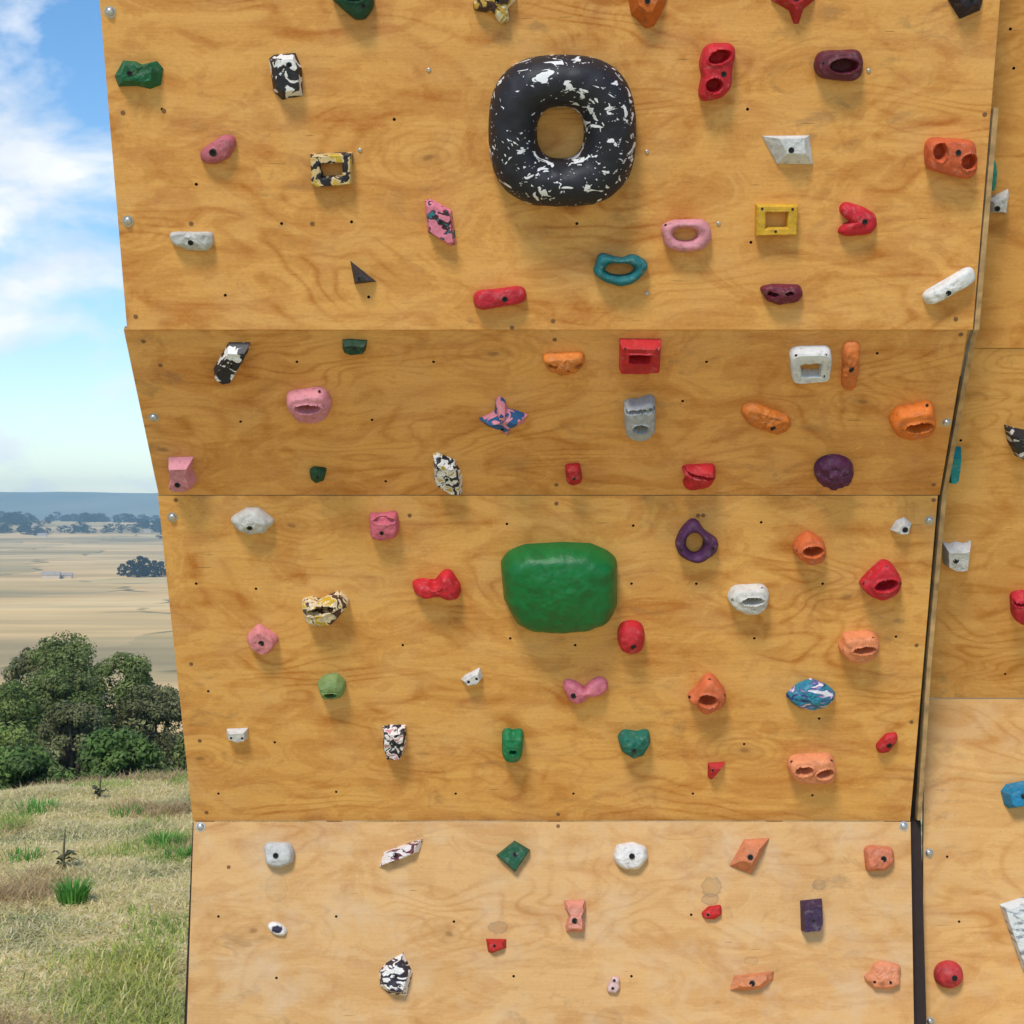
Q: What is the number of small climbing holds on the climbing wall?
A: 87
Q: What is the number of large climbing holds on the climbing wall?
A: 3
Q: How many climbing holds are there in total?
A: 90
